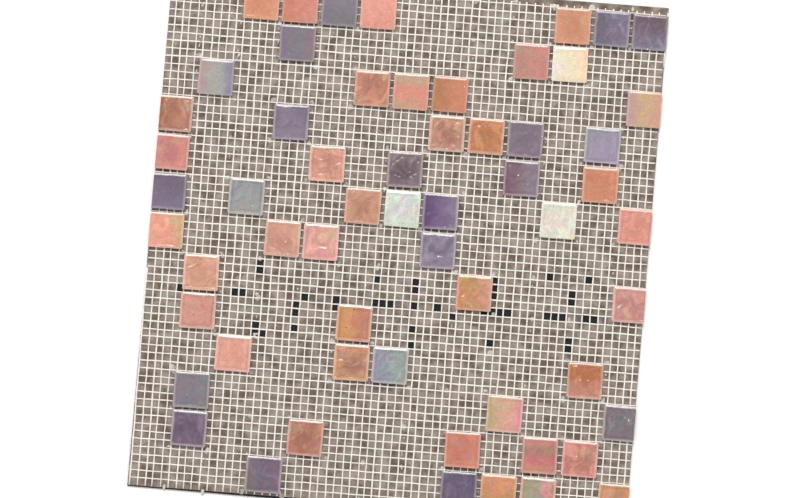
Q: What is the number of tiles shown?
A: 59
